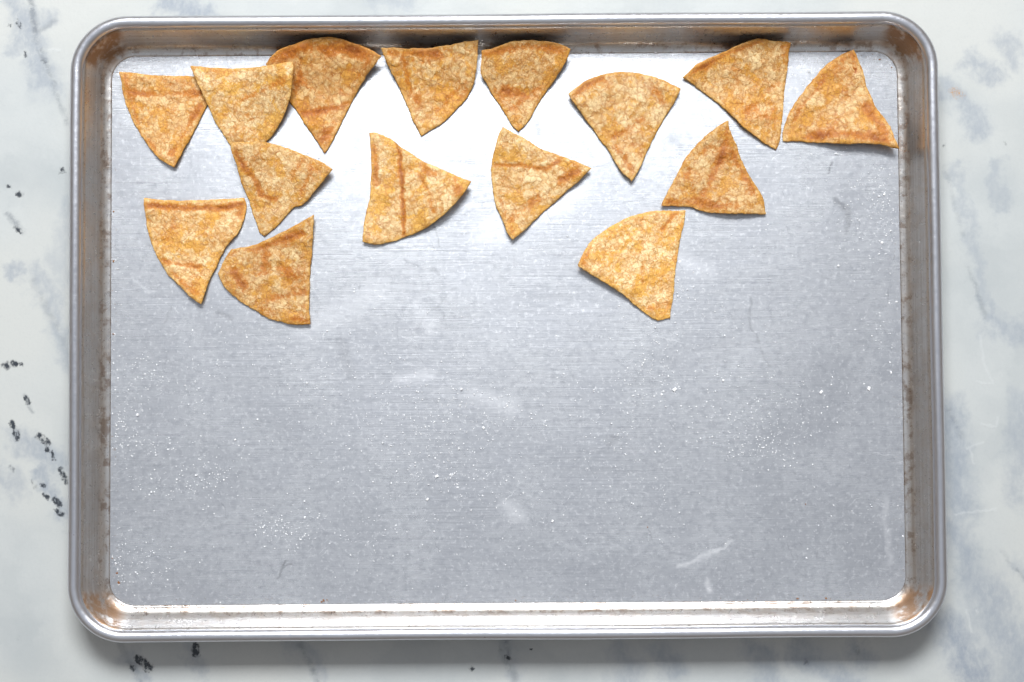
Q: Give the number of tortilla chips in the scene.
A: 15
